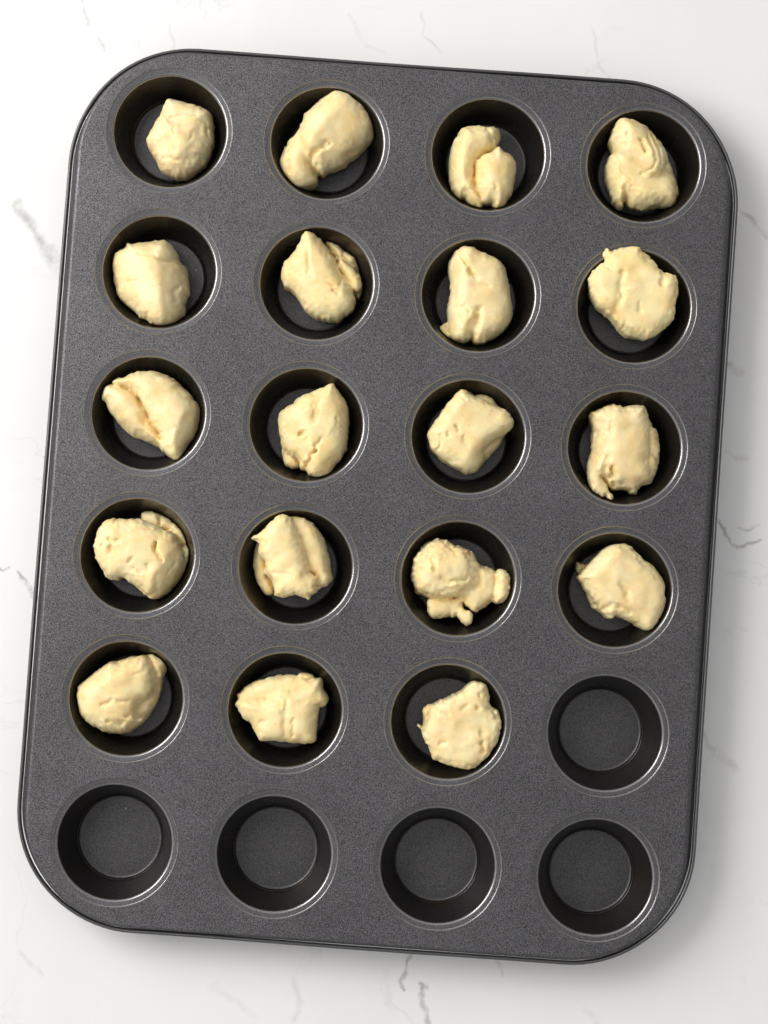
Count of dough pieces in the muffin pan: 19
